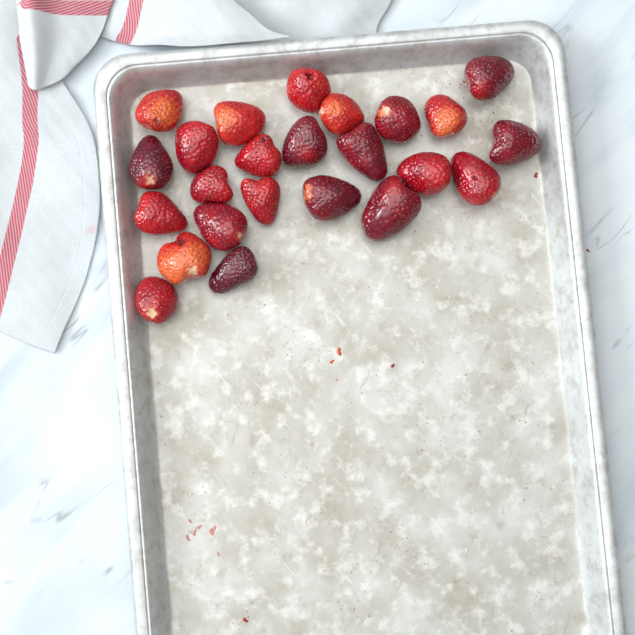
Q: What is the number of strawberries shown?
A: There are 24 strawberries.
